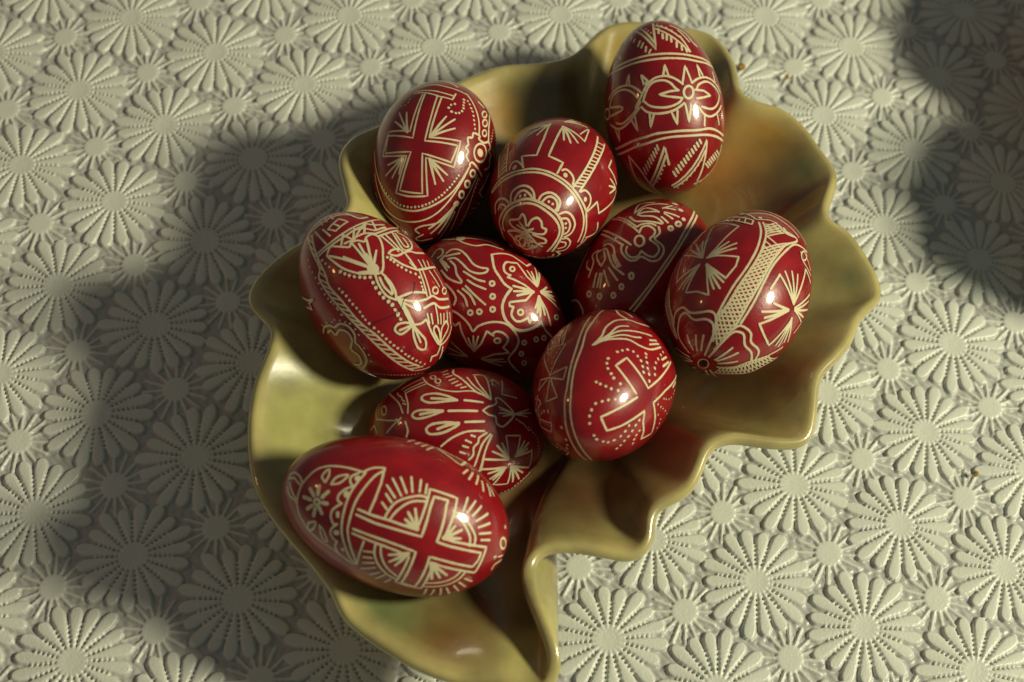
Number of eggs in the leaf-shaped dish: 10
